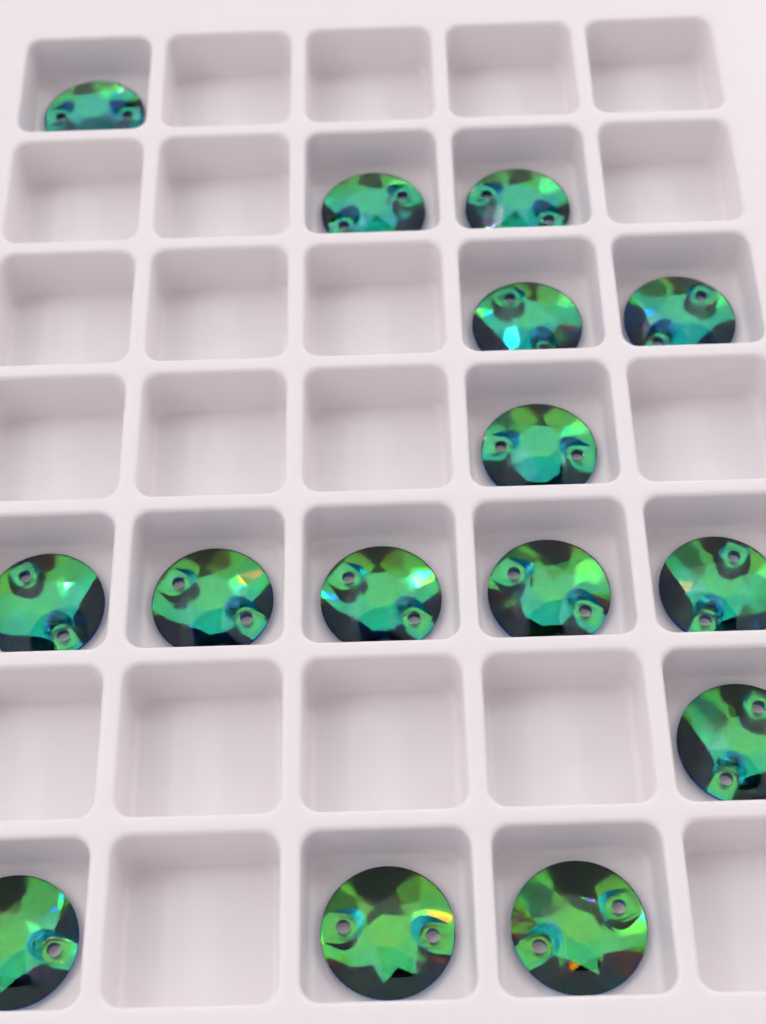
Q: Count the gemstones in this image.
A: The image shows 15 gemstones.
